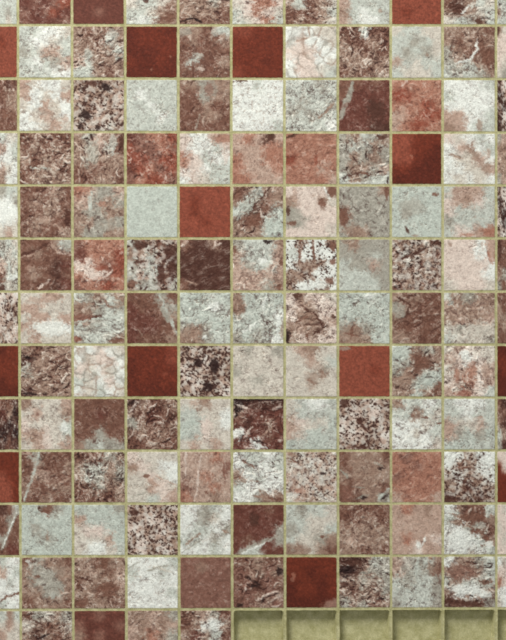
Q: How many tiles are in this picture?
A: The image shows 137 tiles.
